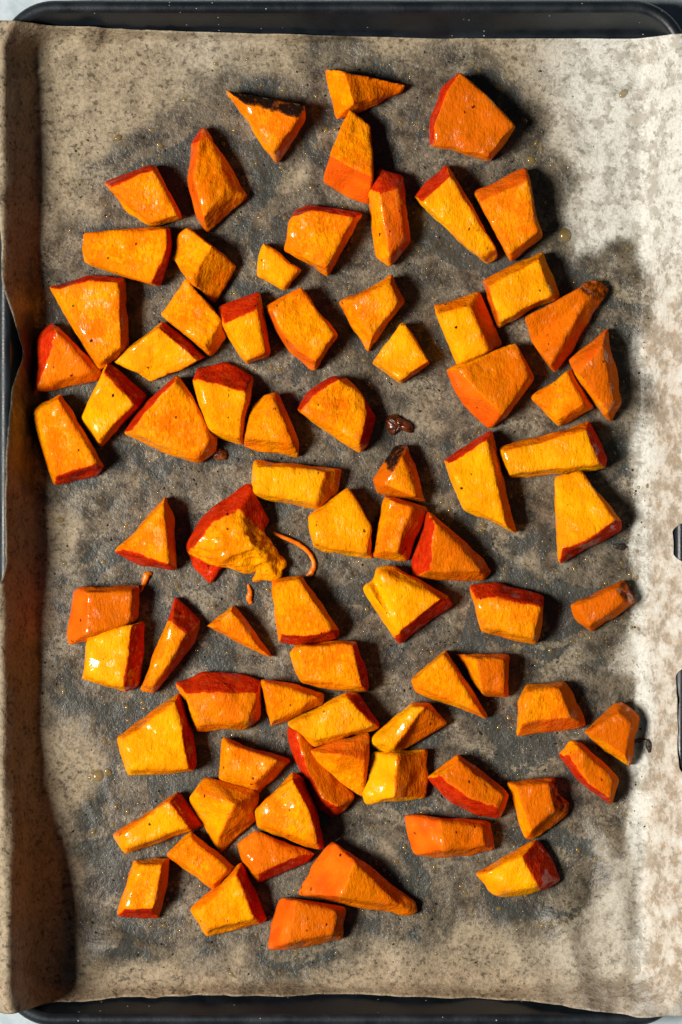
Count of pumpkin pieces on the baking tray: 79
